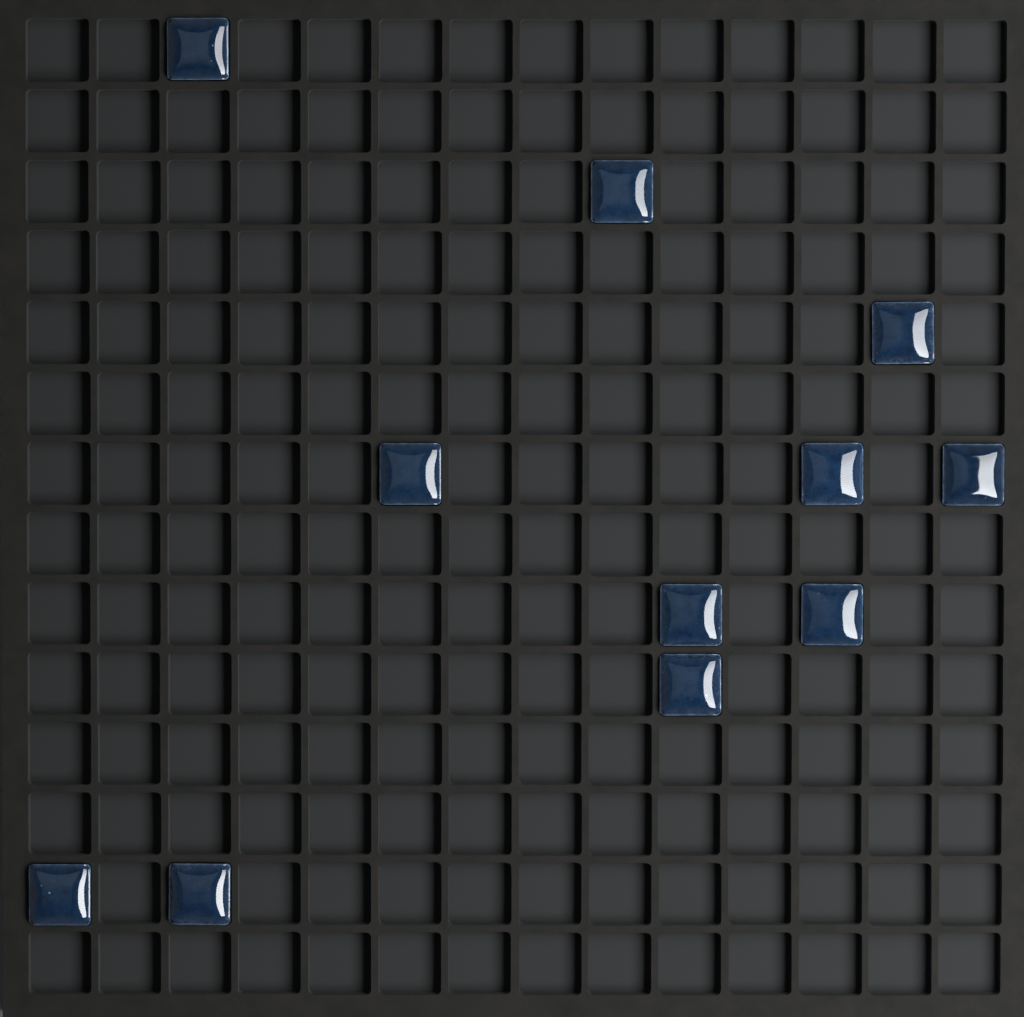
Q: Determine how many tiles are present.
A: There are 11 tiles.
